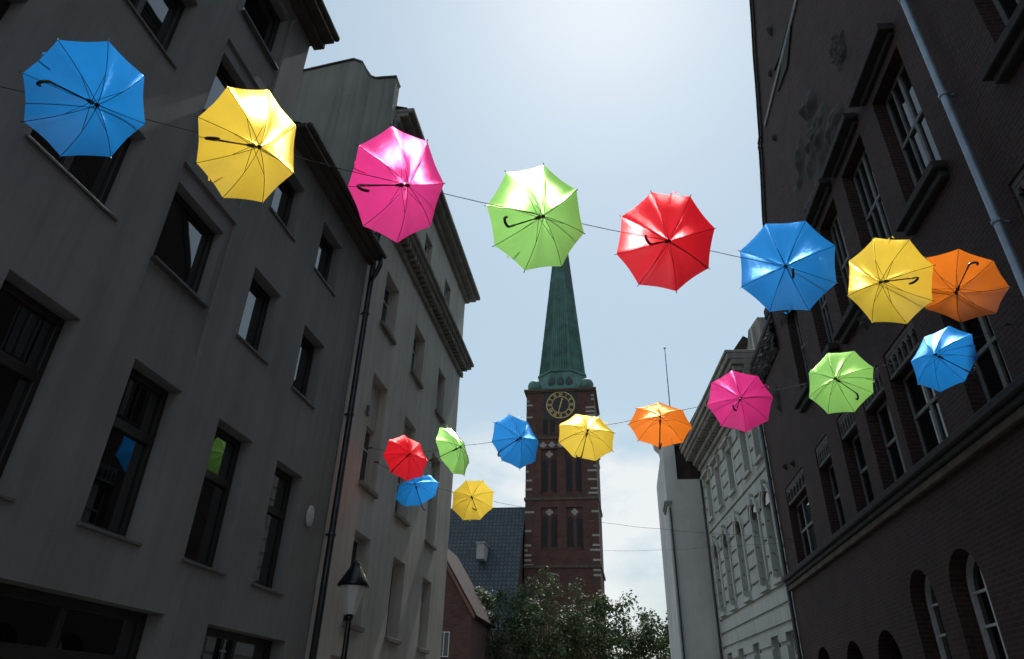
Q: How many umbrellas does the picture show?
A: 18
